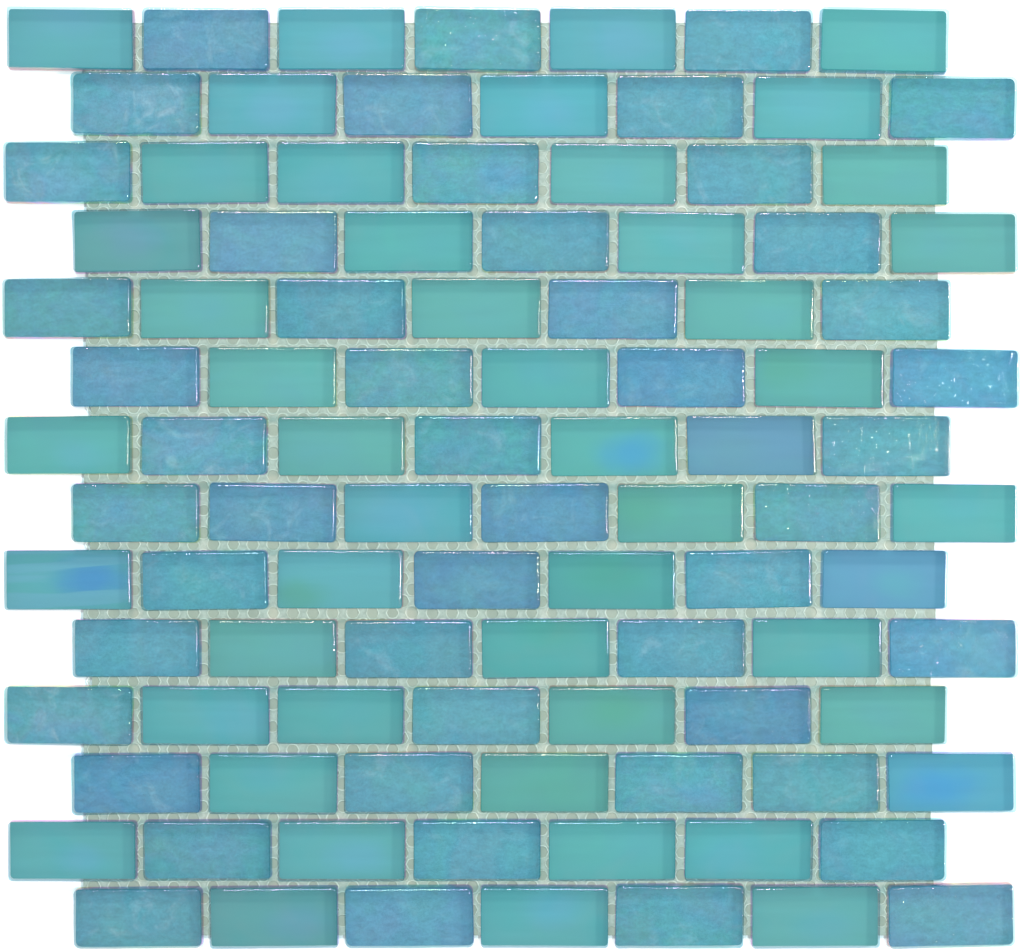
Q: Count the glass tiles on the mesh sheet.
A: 98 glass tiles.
